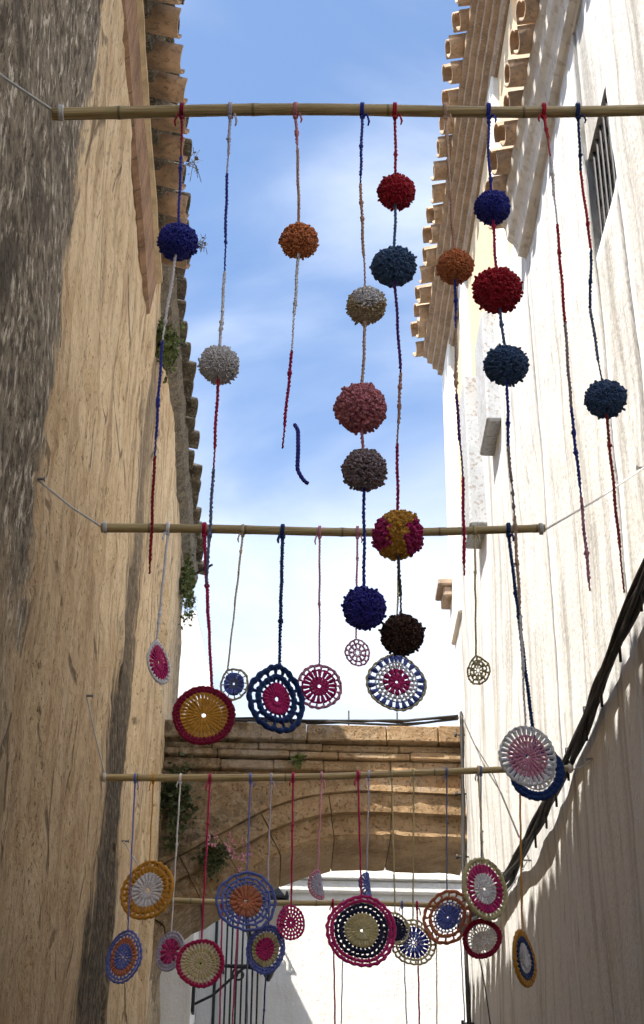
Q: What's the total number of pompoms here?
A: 16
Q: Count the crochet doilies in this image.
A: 26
